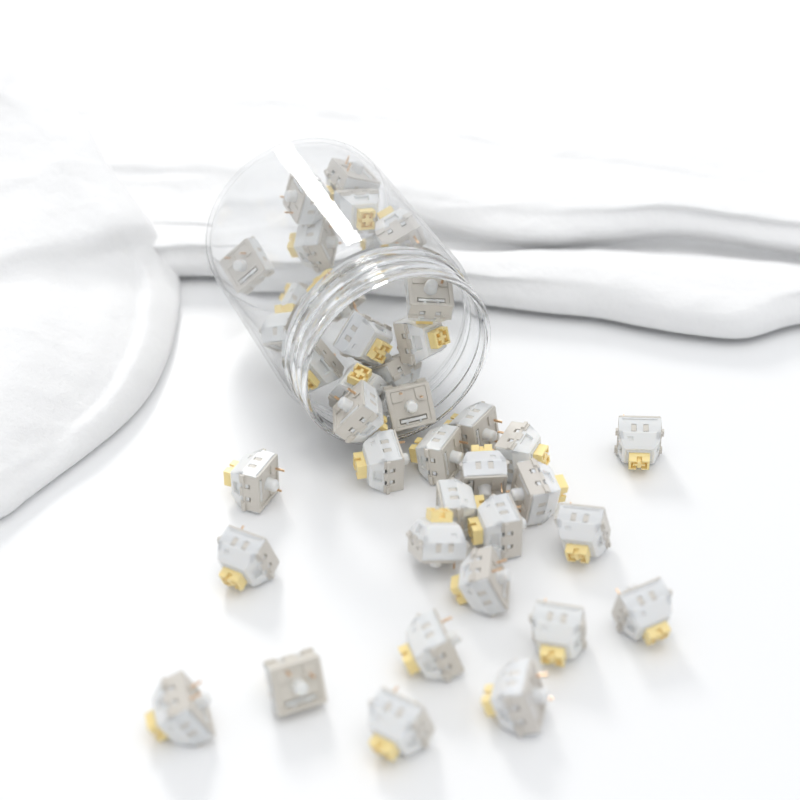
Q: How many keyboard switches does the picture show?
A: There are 39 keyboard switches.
